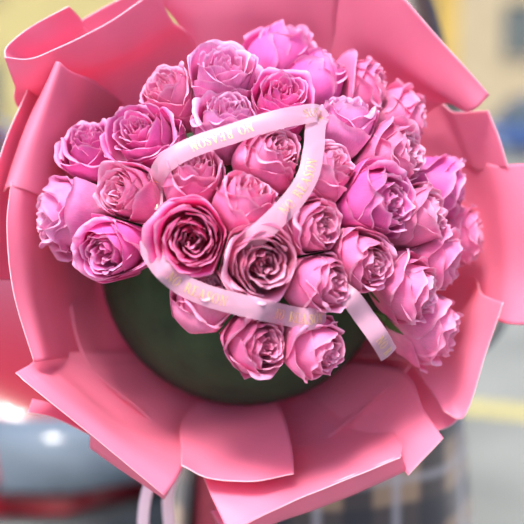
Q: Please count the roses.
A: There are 34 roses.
